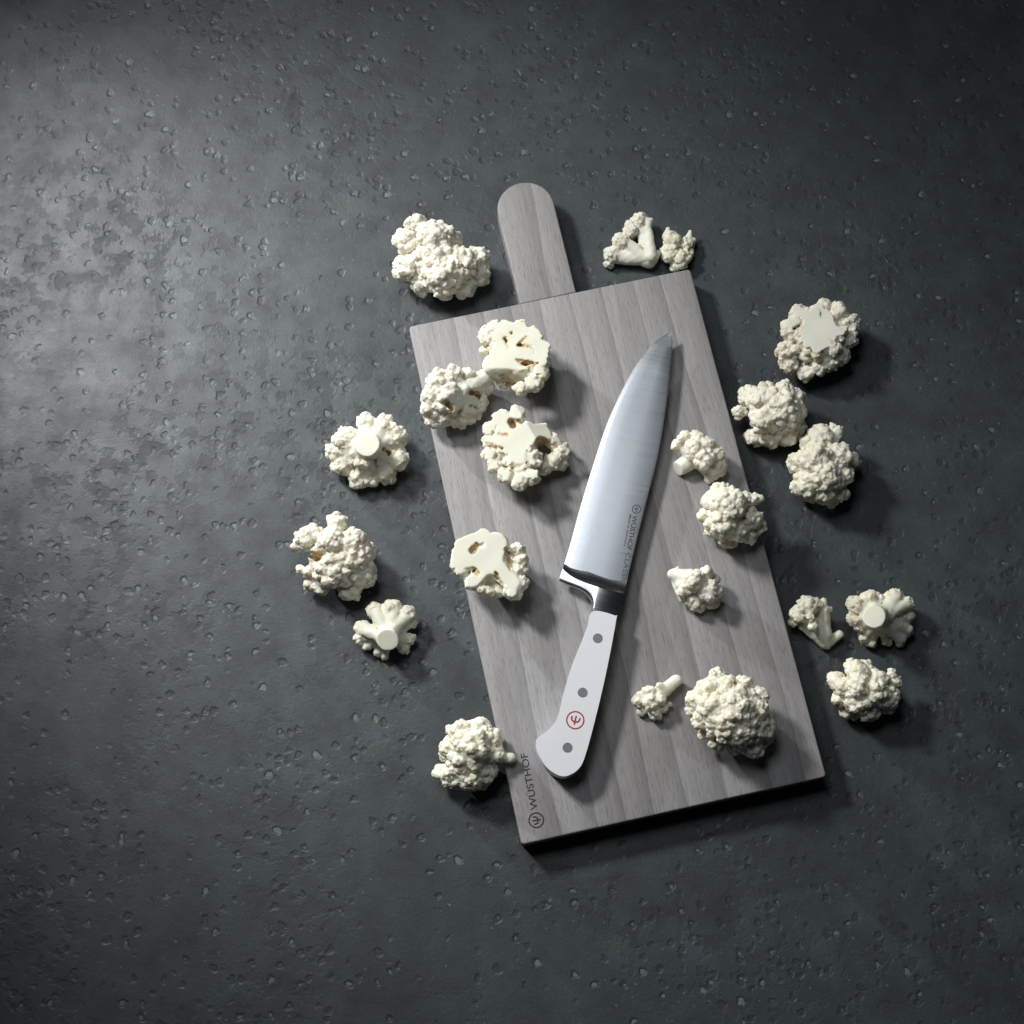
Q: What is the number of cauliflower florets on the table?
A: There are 22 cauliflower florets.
